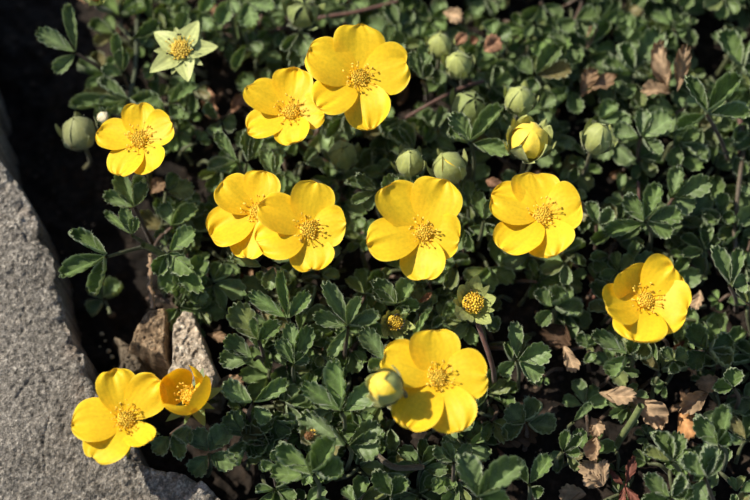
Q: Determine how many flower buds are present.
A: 12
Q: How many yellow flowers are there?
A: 11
